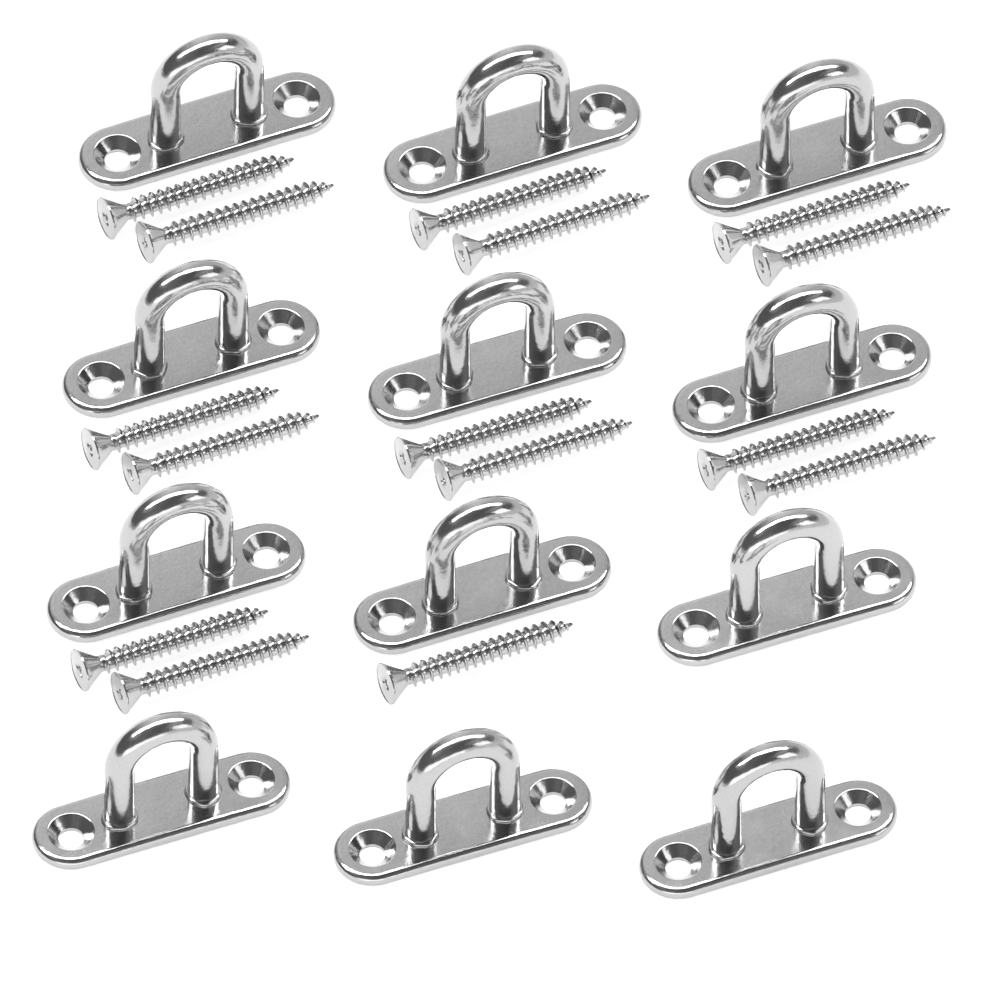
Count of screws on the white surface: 15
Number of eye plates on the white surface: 12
